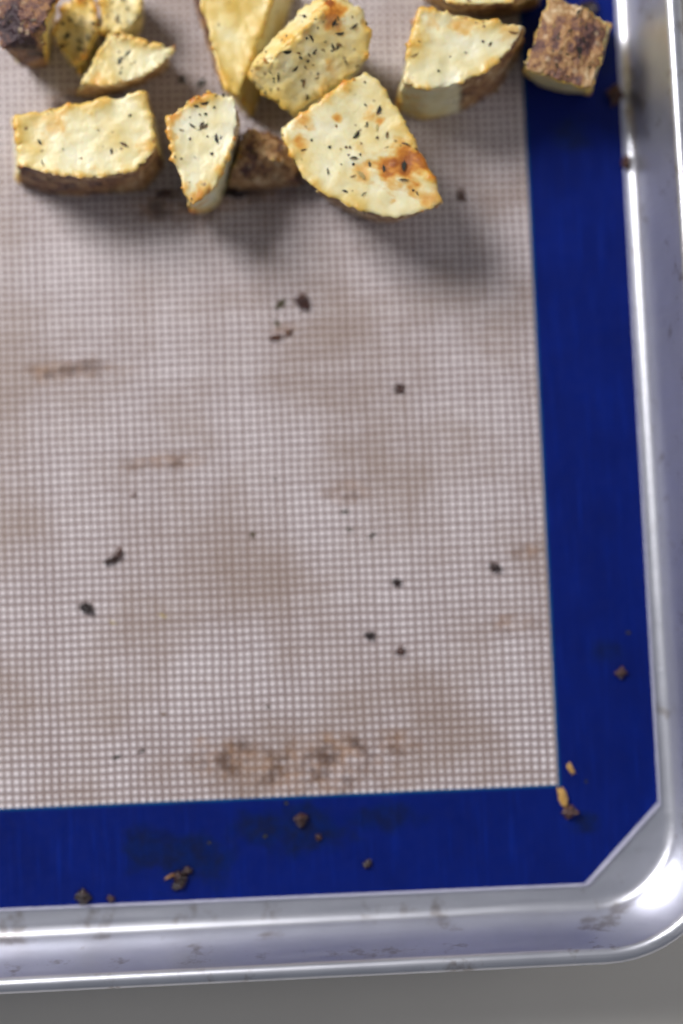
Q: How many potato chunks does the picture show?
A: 13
